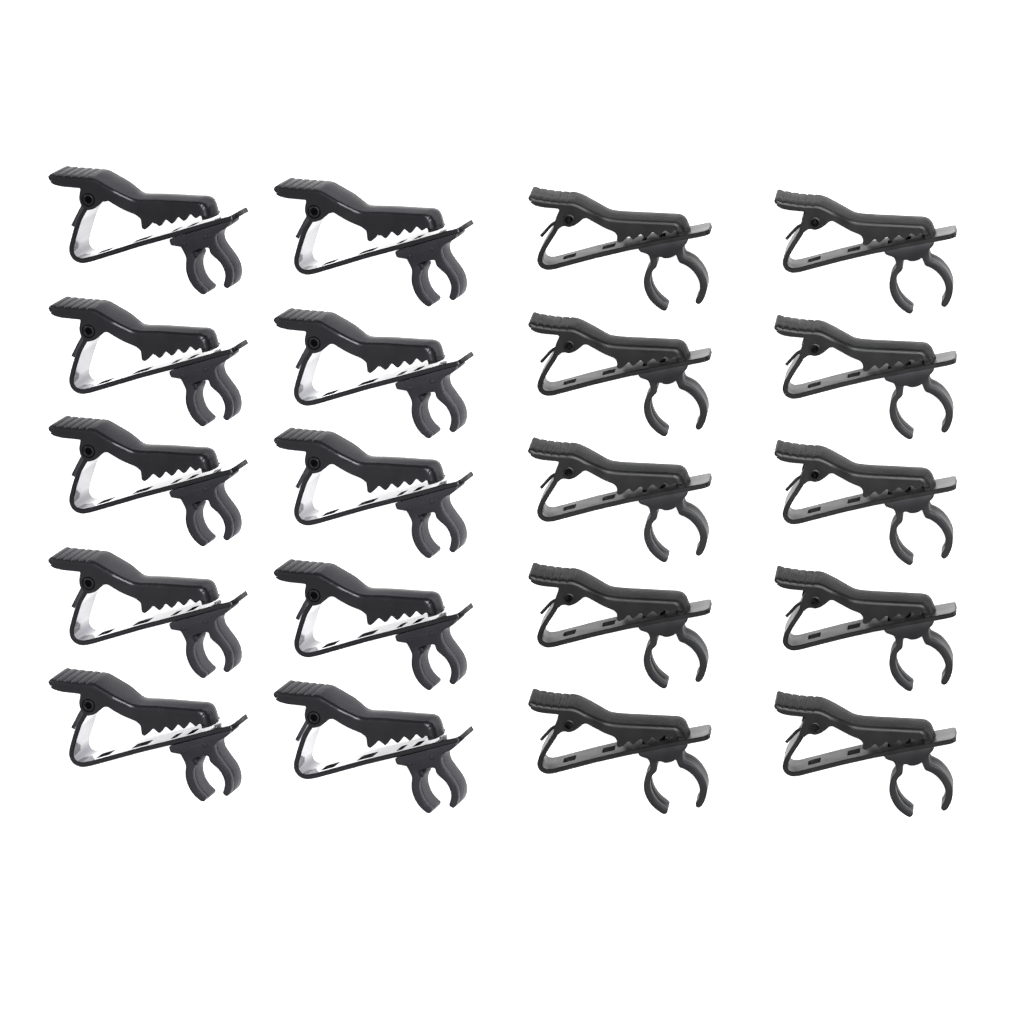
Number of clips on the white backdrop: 20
